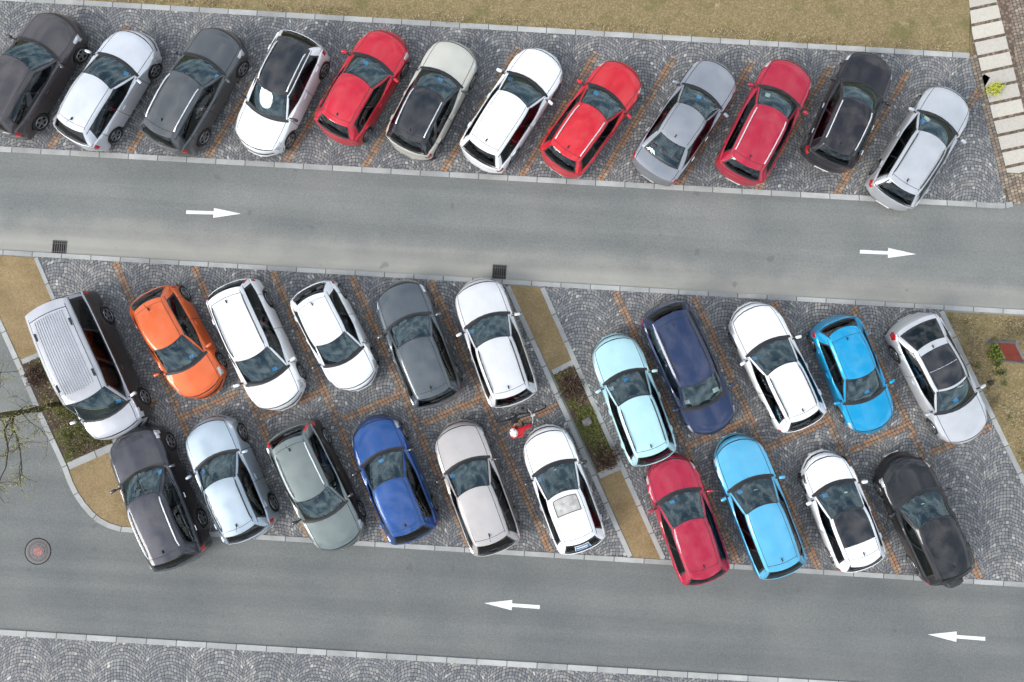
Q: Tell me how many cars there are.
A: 33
